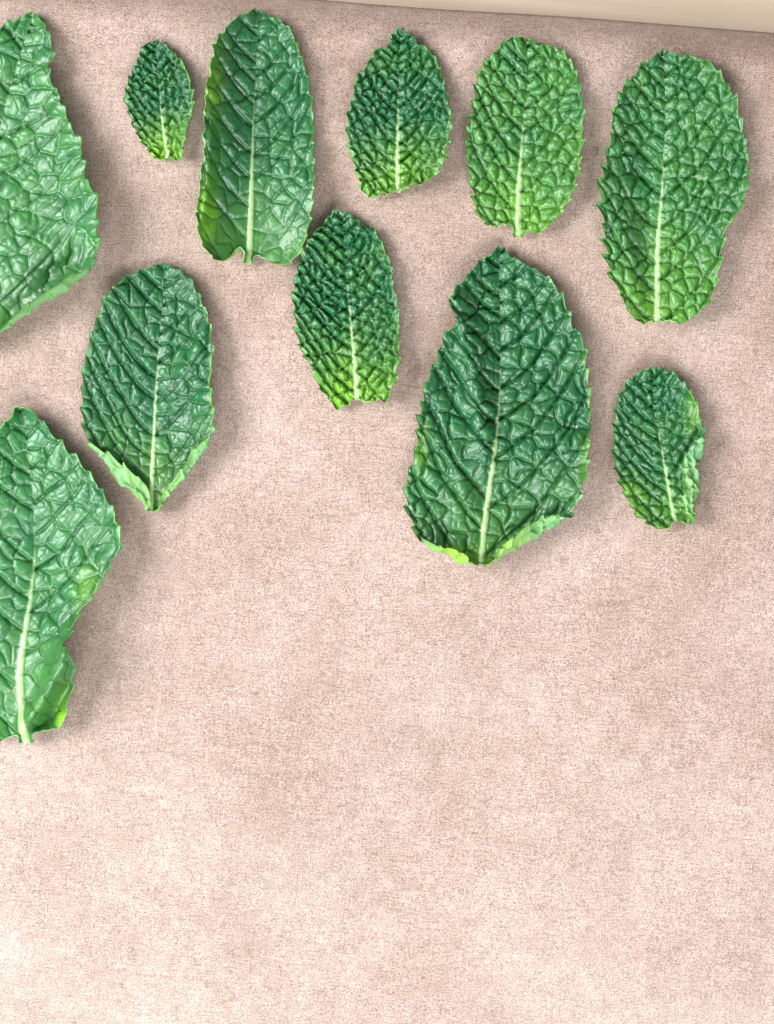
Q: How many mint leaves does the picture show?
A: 11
